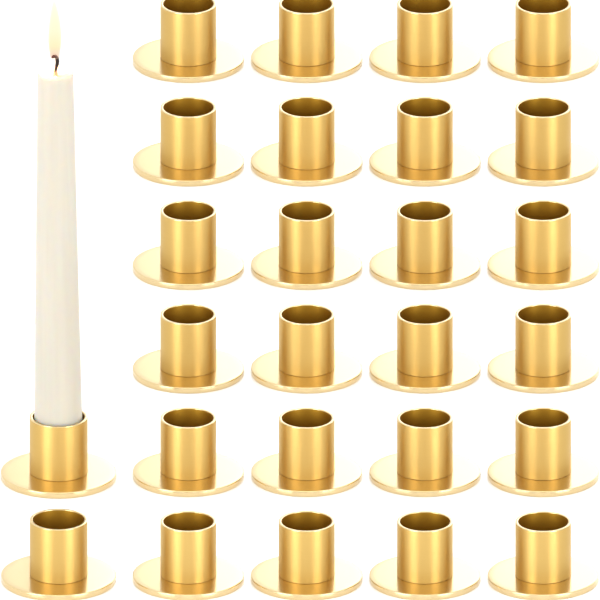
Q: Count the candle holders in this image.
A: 26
